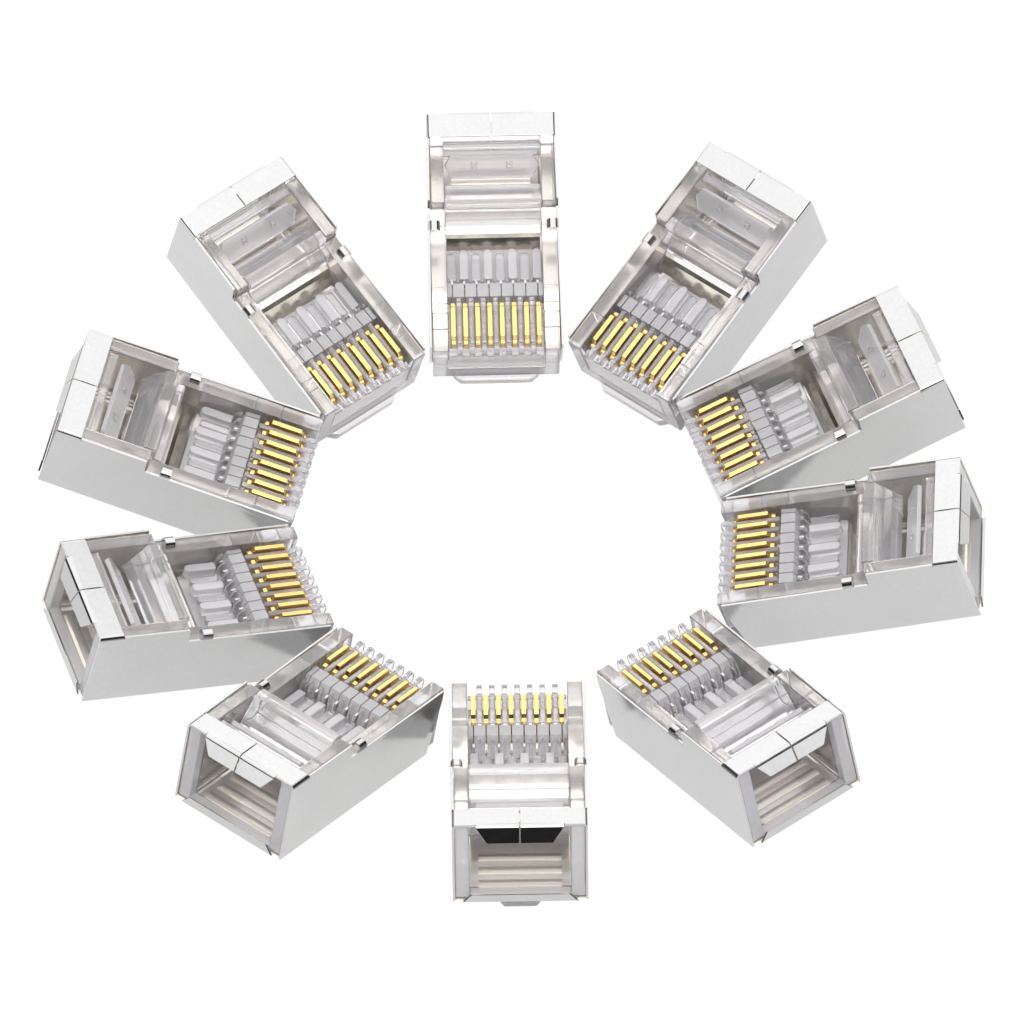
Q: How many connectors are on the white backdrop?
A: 10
